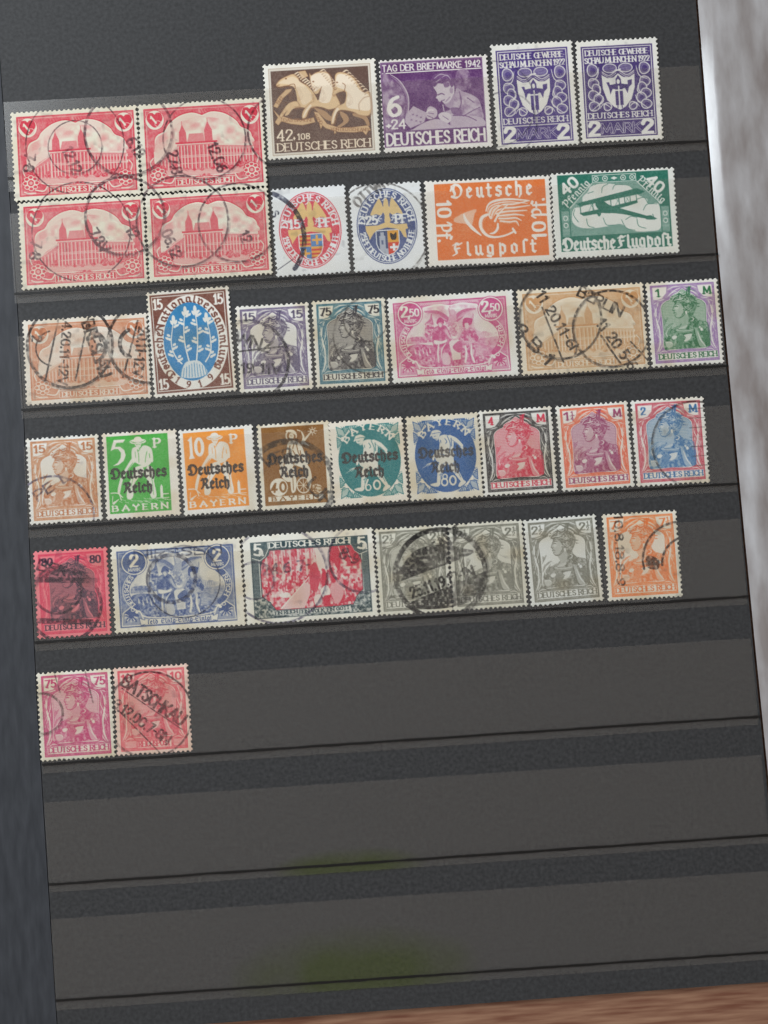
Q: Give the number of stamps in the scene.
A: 37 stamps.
